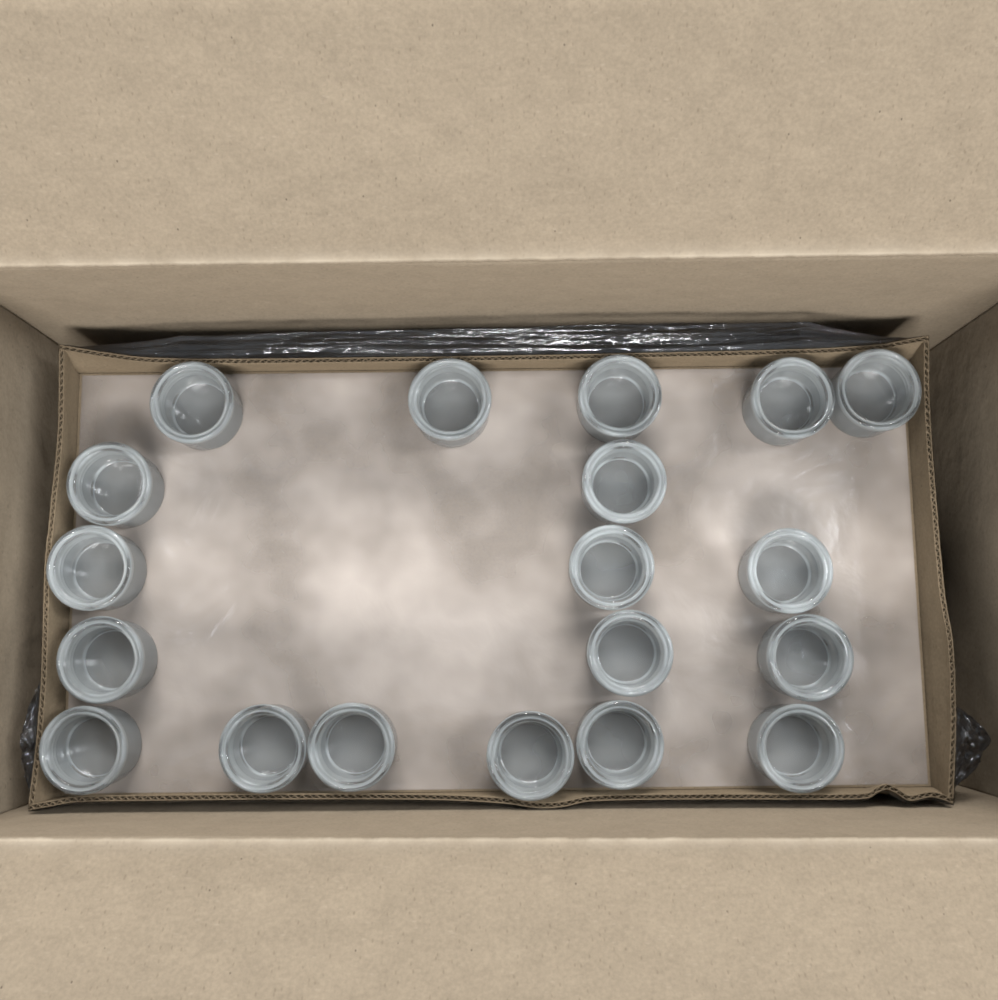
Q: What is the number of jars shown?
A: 19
